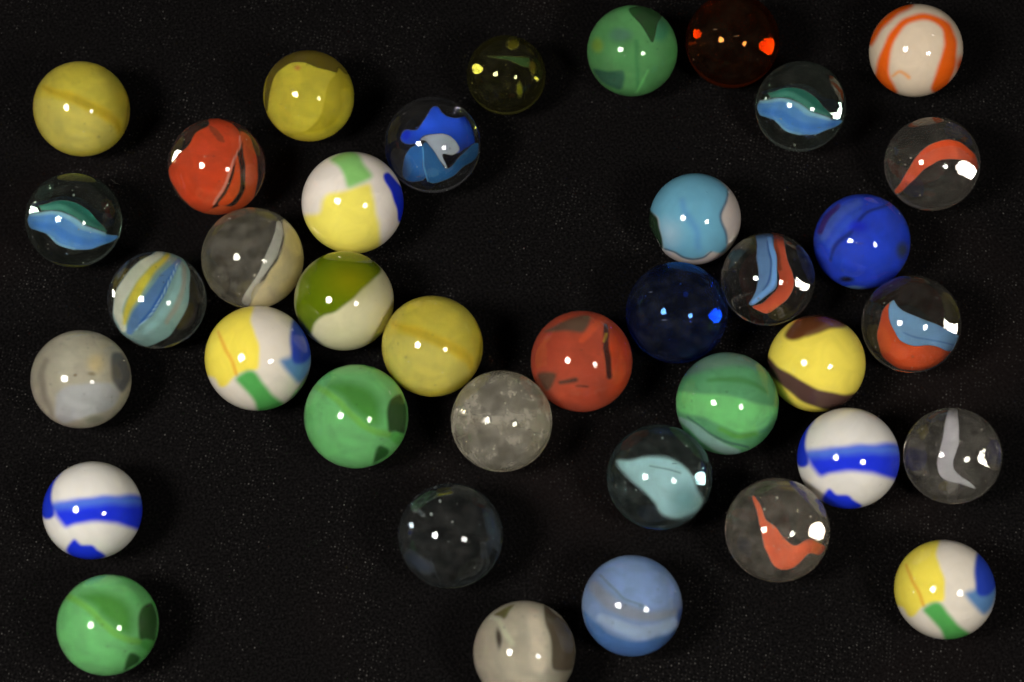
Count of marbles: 38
